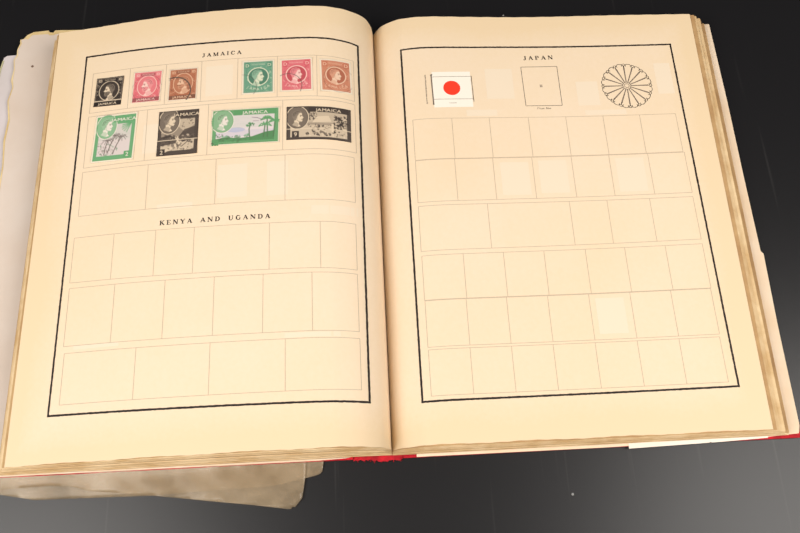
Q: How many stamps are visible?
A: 10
